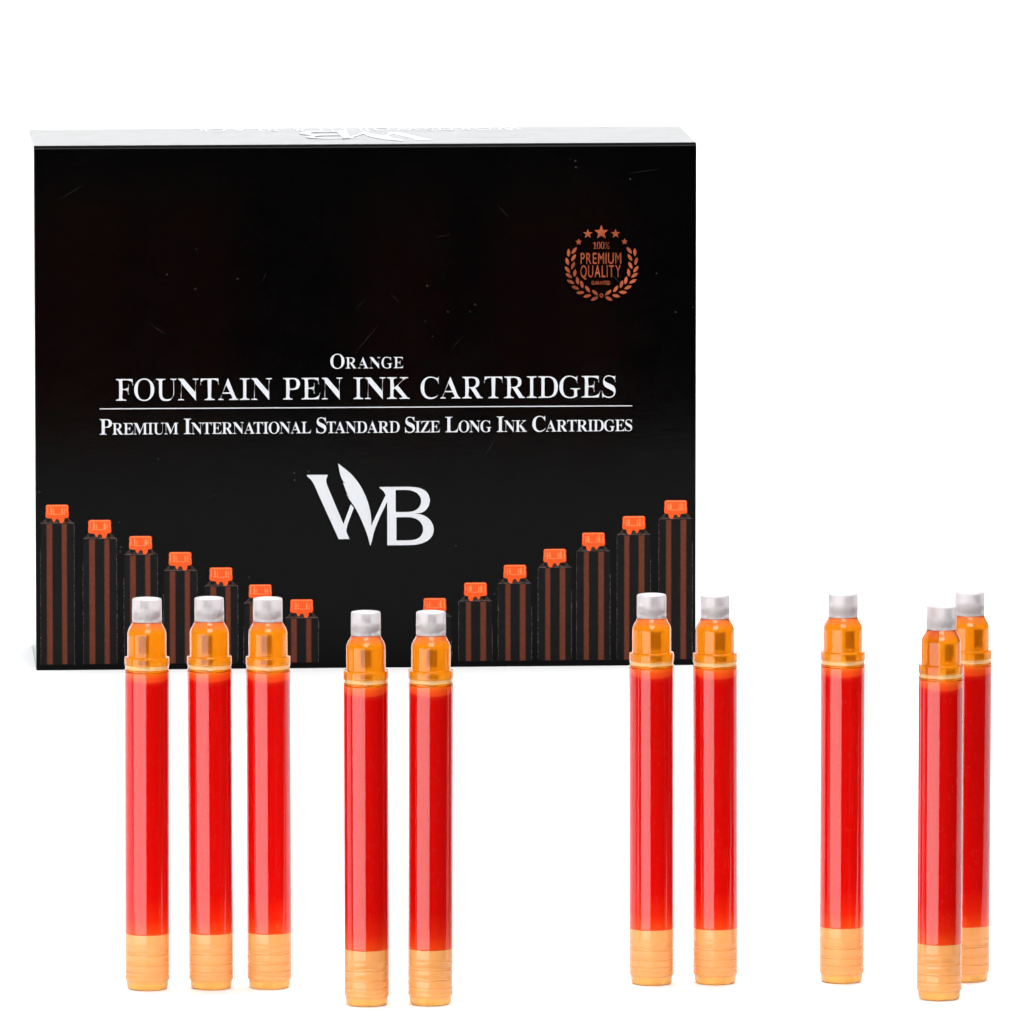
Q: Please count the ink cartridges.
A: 10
